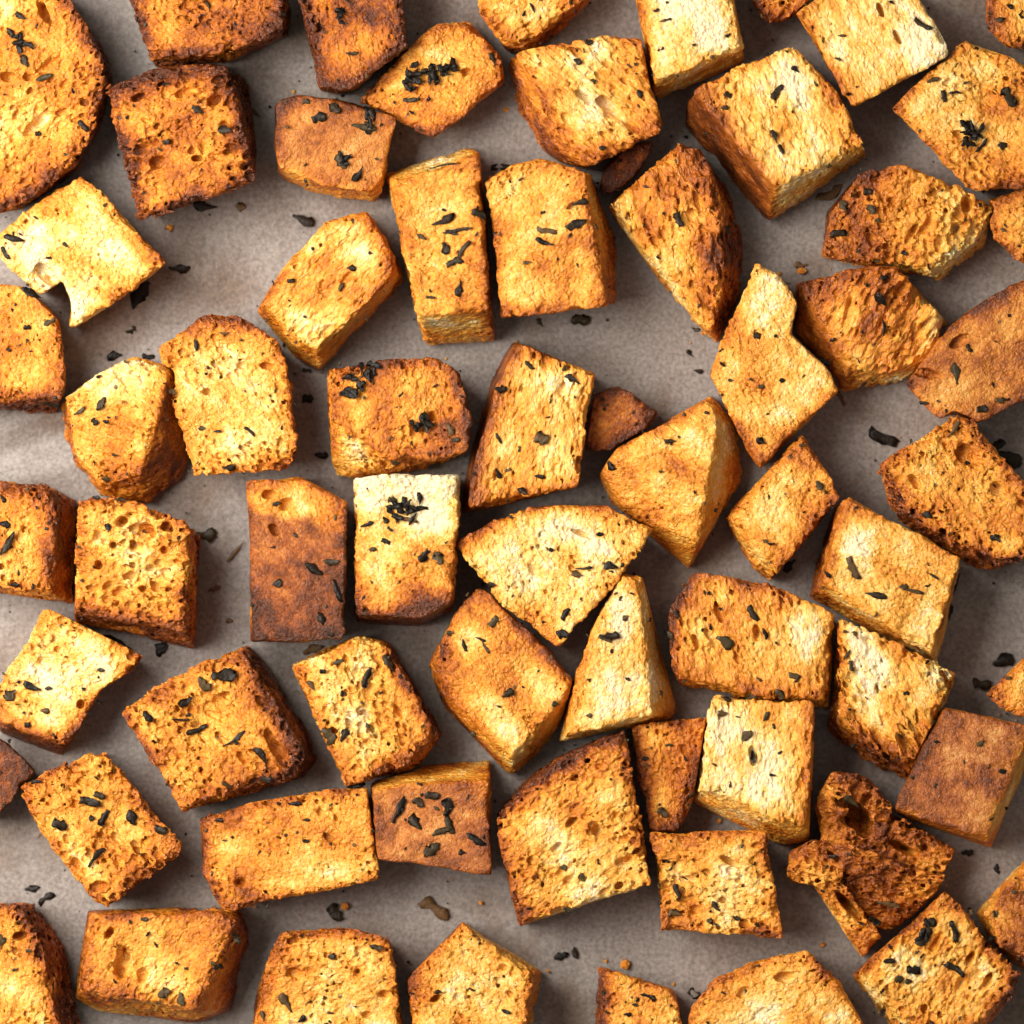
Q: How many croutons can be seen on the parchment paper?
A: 66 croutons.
